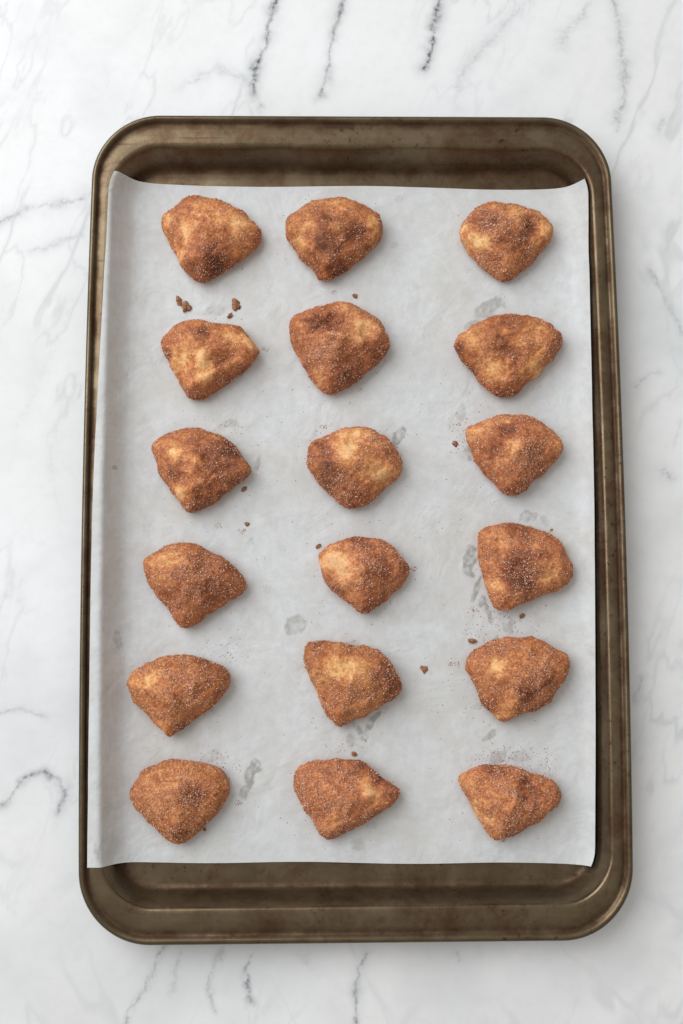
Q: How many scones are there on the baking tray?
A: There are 18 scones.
